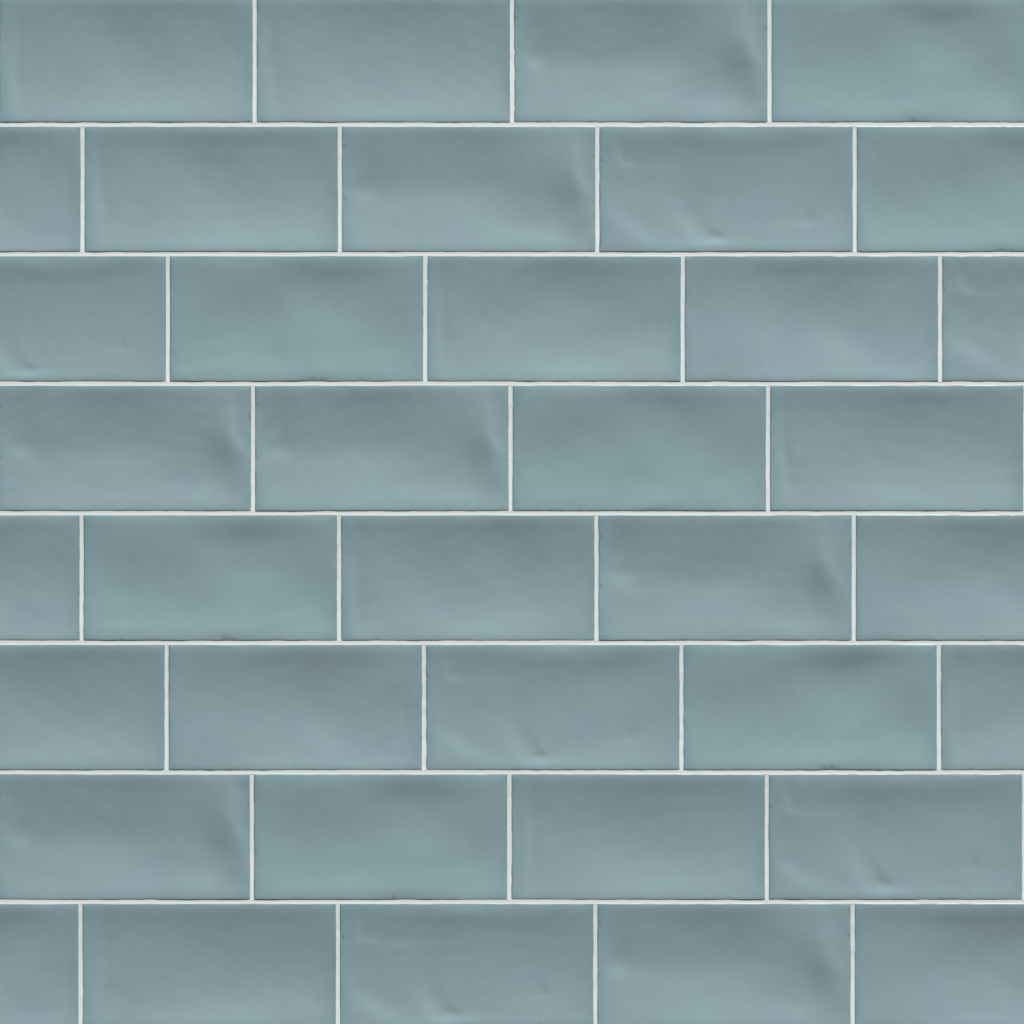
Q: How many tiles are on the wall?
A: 37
